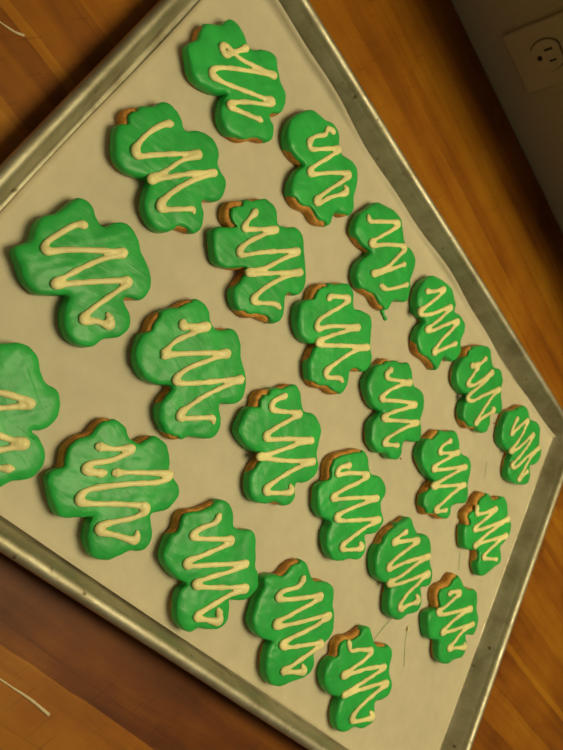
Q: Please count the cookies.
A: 23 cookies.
